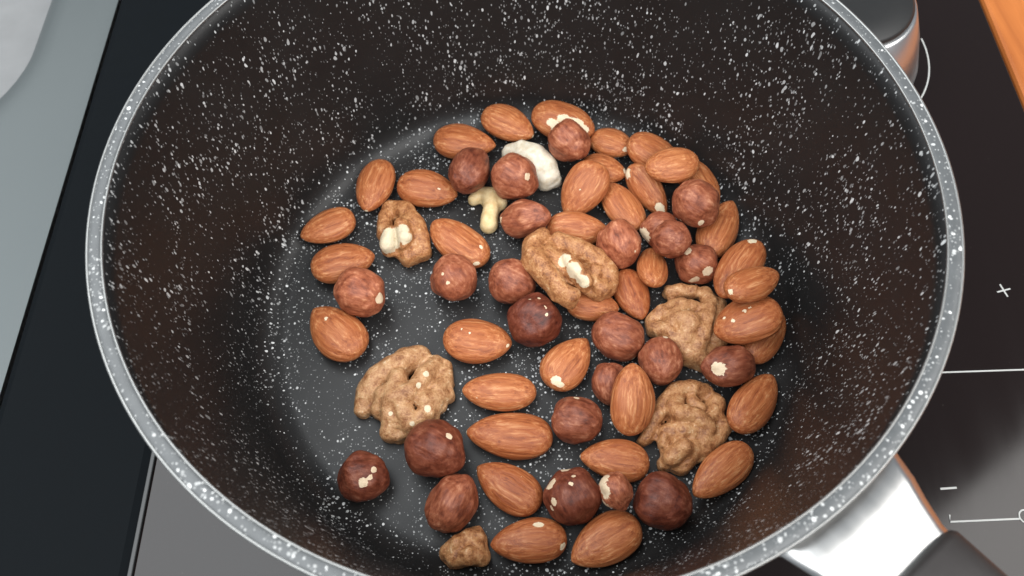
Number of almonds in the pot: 37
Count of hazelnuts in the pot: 24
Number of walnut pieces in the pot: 6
